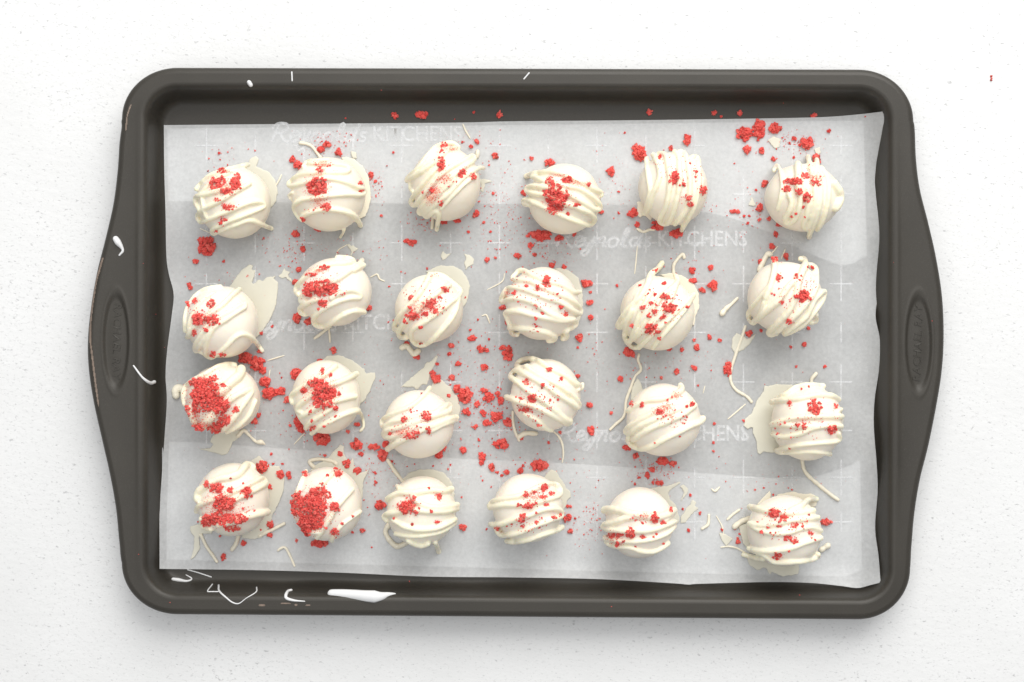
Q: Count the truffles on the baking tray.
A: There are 24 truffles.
